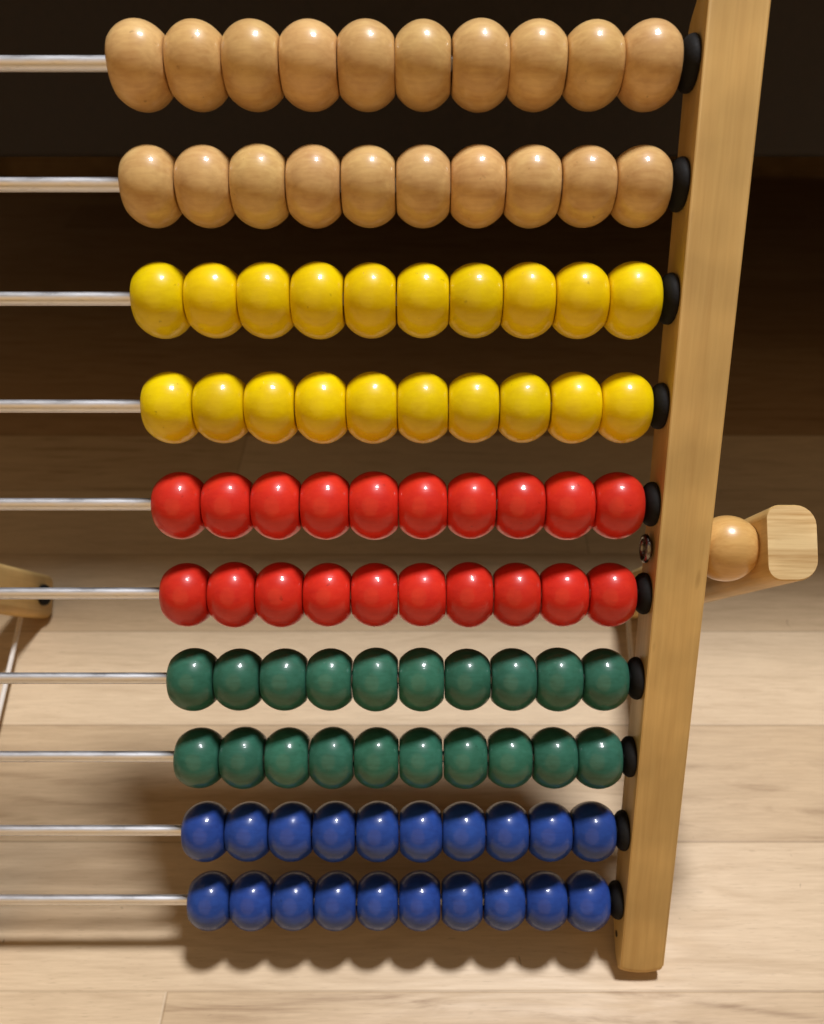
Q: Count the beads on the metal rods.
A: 100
